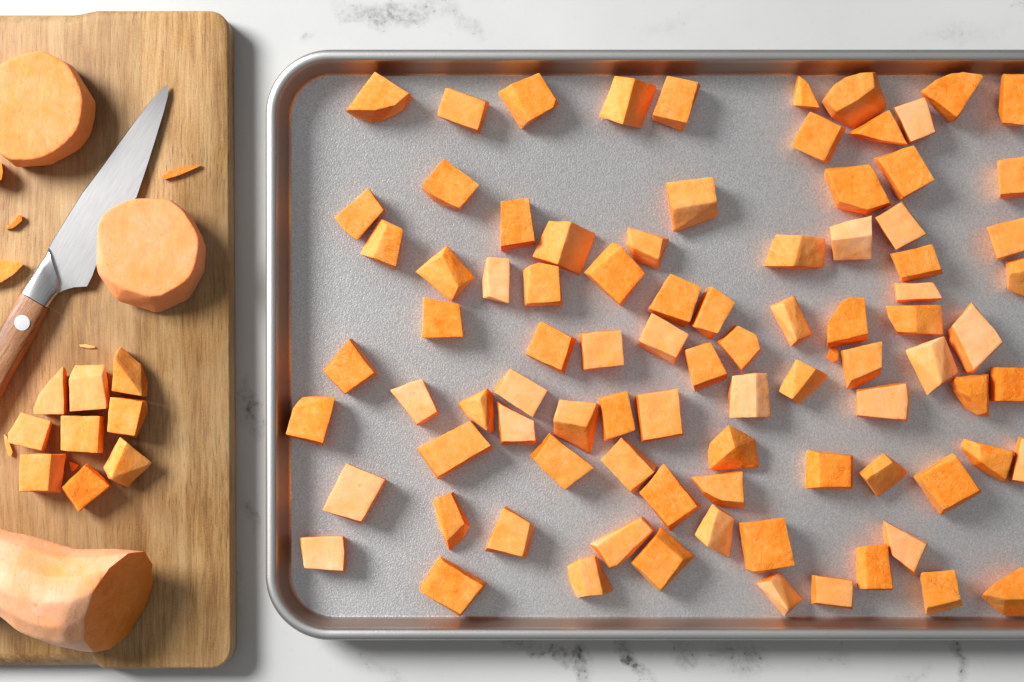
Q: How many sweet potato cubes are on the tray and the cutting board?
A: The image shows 97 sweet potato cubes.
